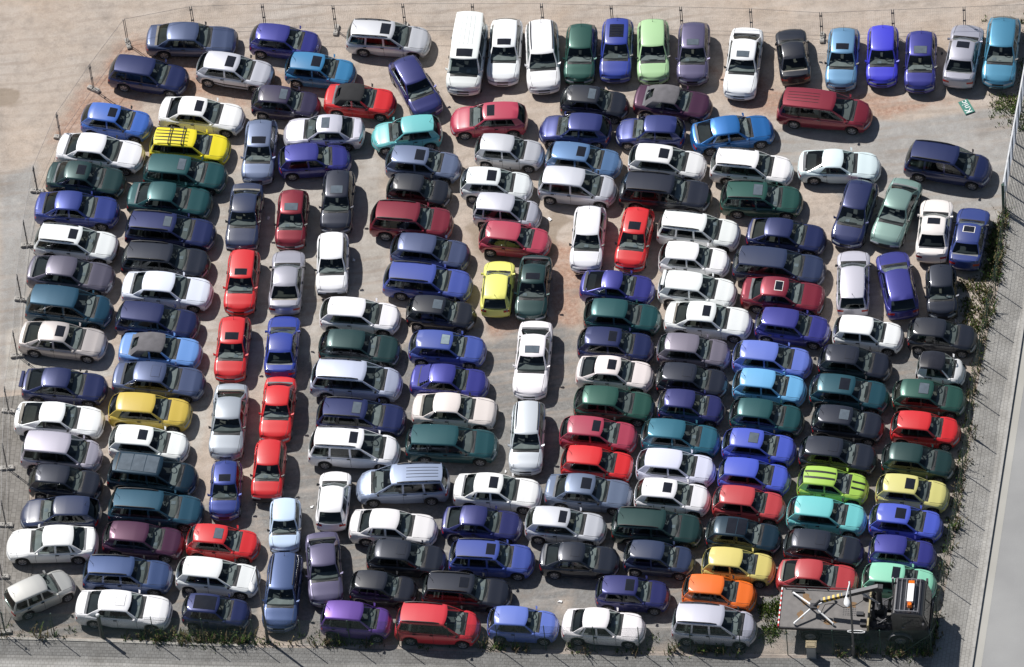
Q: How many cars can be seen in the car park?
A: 192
